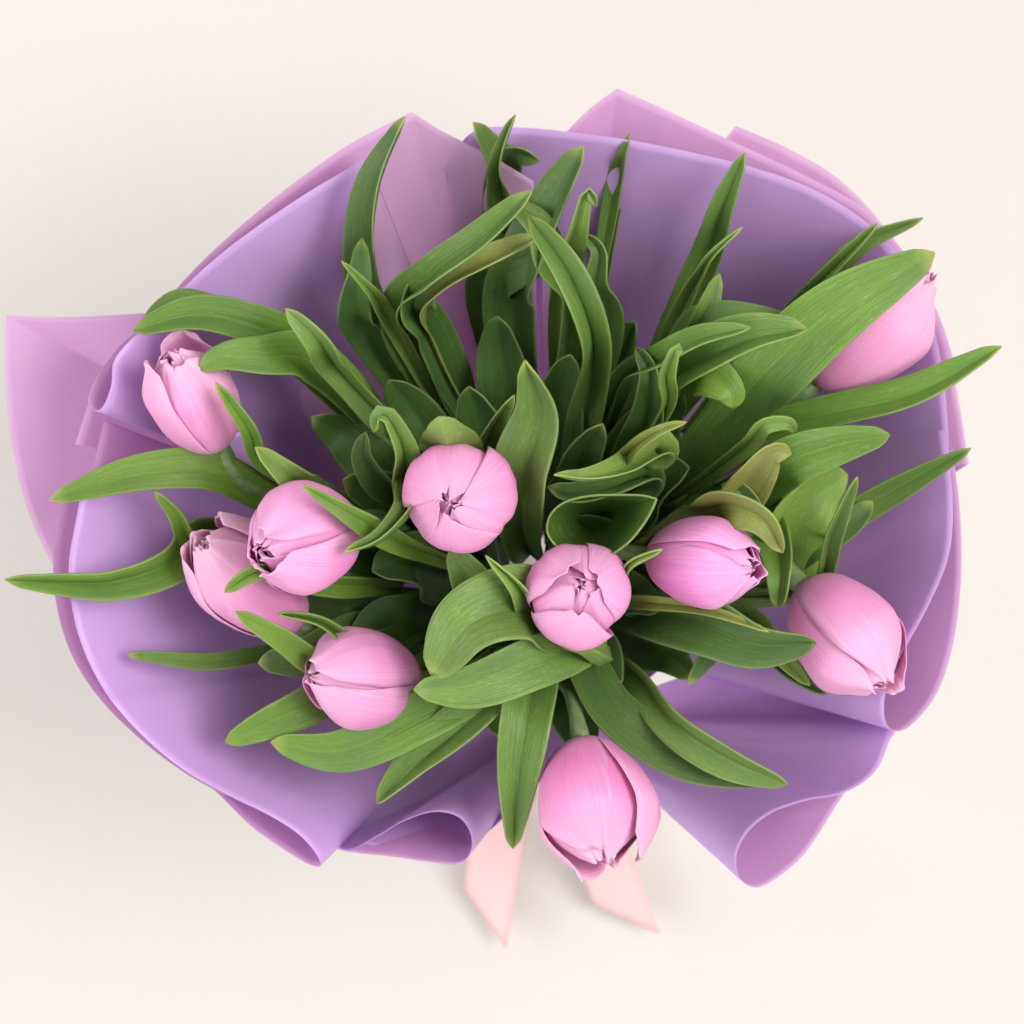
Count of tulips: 10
